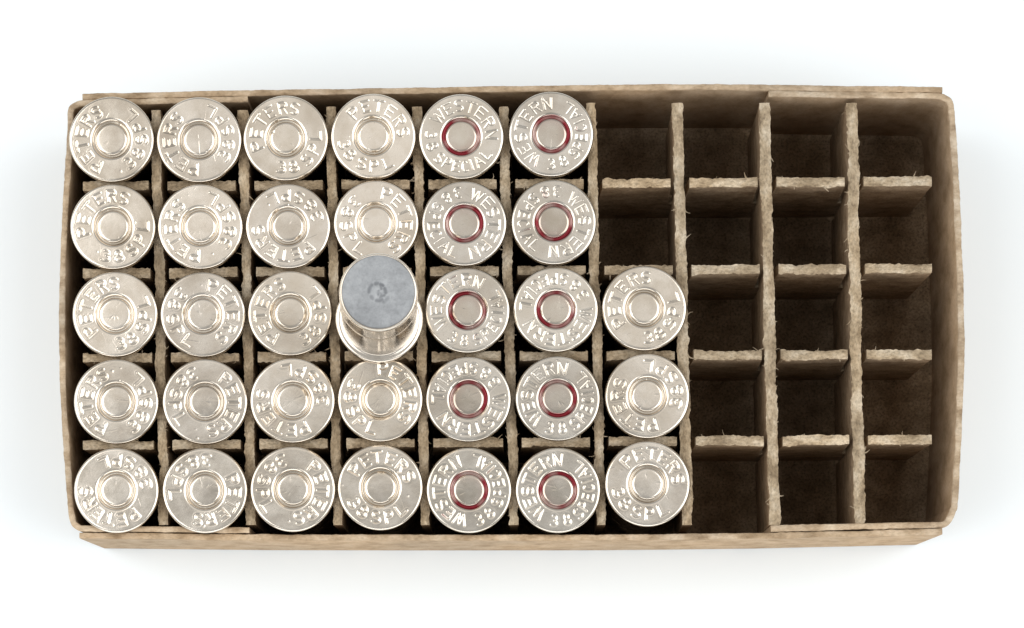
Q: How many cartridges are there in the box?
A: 33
